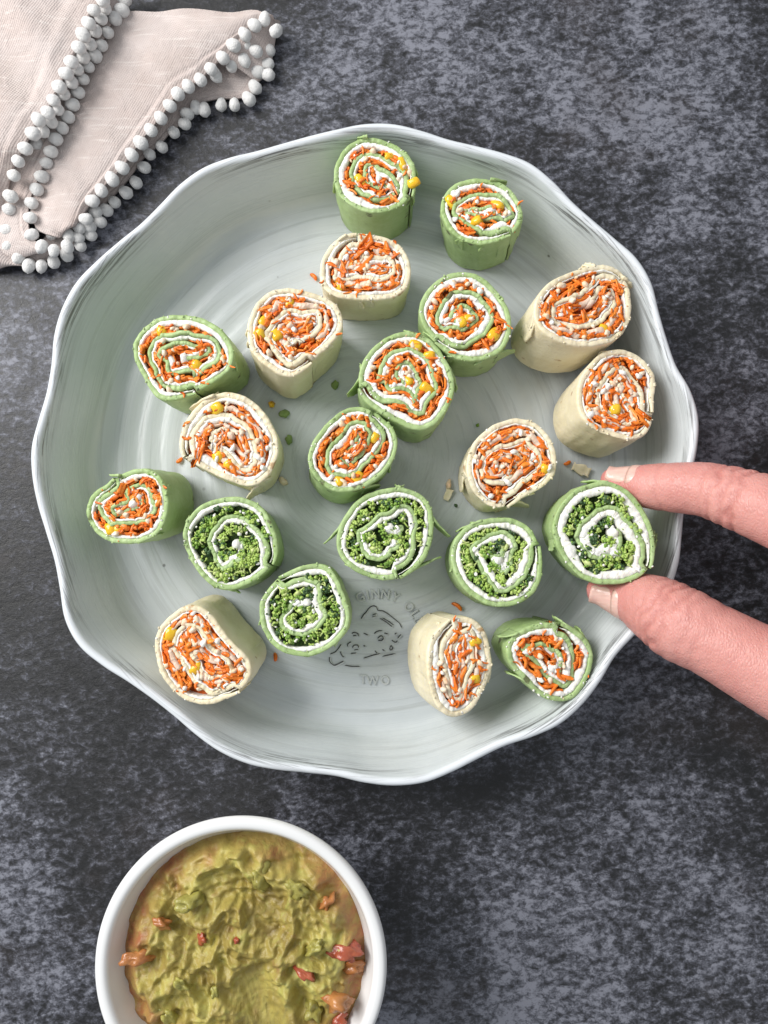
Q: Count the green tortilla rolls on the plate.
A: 13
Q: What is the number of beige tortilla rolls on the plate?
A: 8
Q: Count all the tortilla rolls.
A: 21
